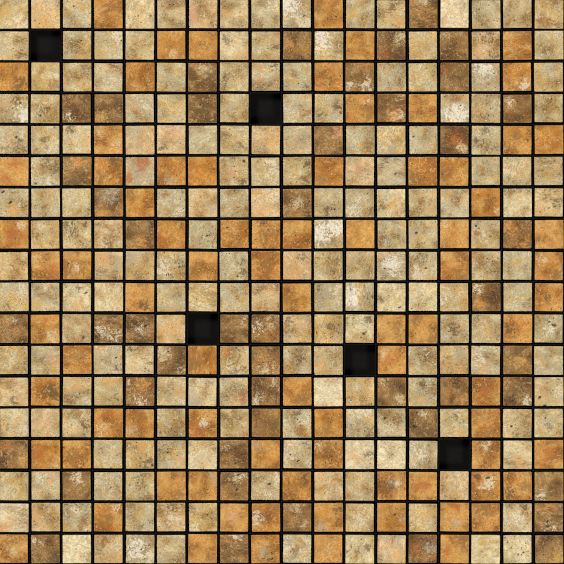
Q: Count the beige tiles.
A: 192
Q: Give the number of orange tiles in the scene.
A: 81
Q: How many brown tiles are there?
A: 46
